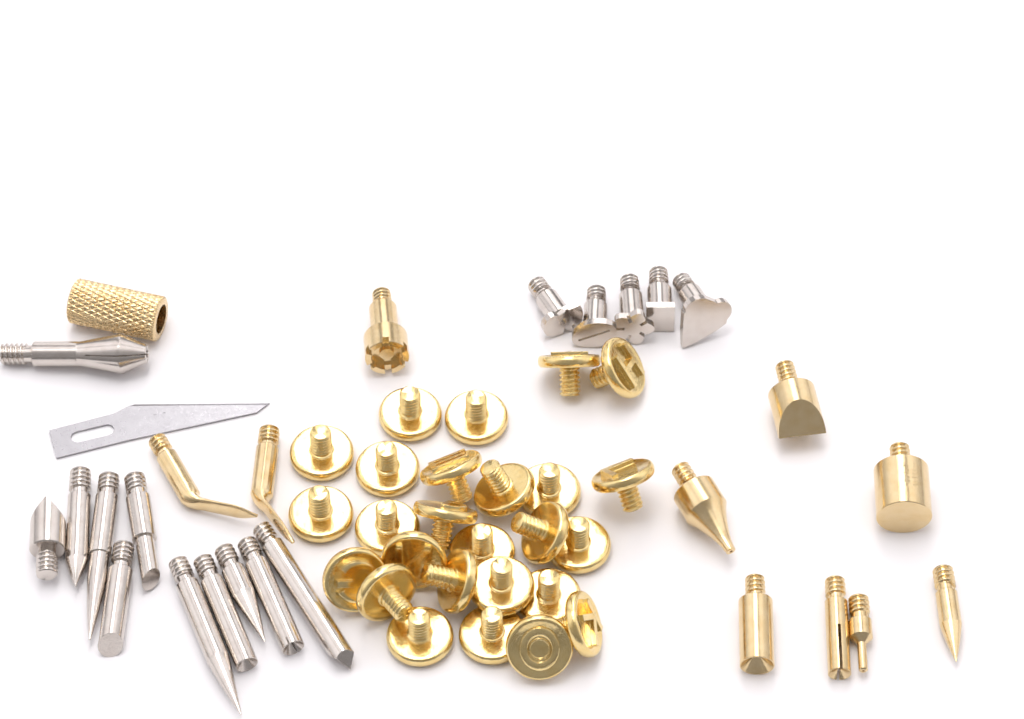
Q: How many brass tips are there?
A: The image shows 10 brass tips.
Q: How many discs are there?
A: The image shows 26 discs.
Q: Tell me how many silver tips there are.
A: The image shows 16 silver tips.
